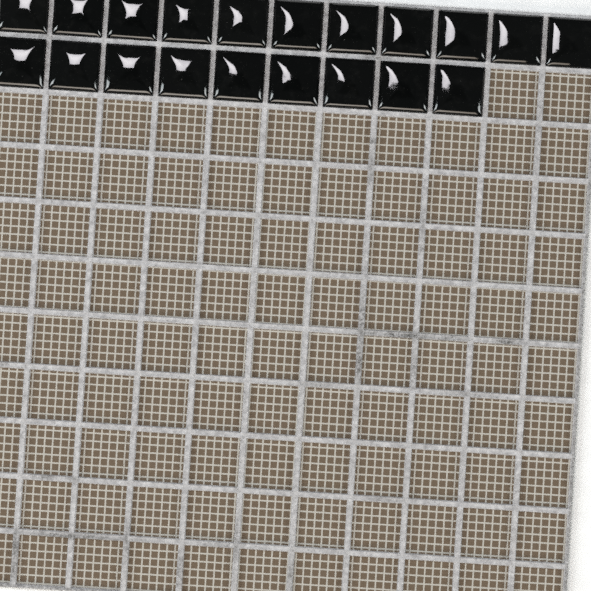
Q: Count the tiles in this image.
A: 20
